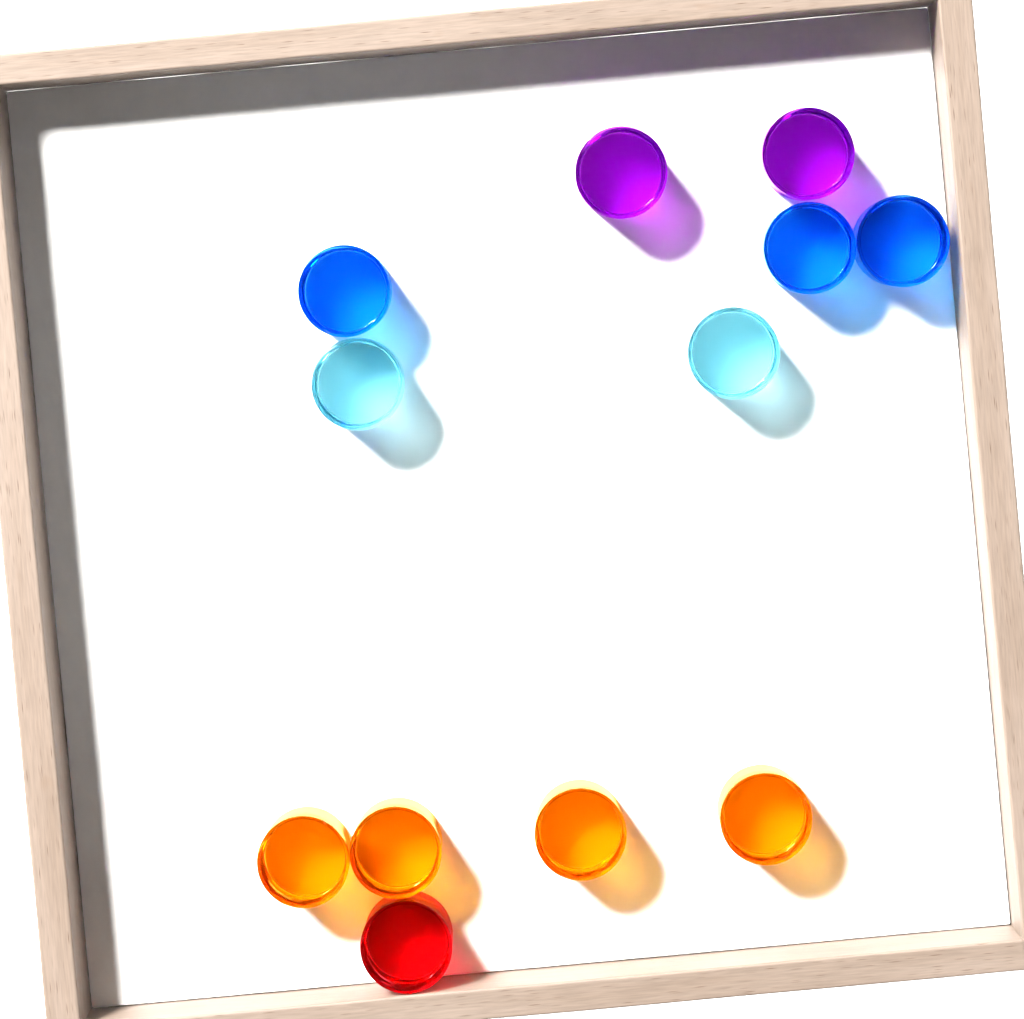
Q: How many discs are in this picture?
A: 12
